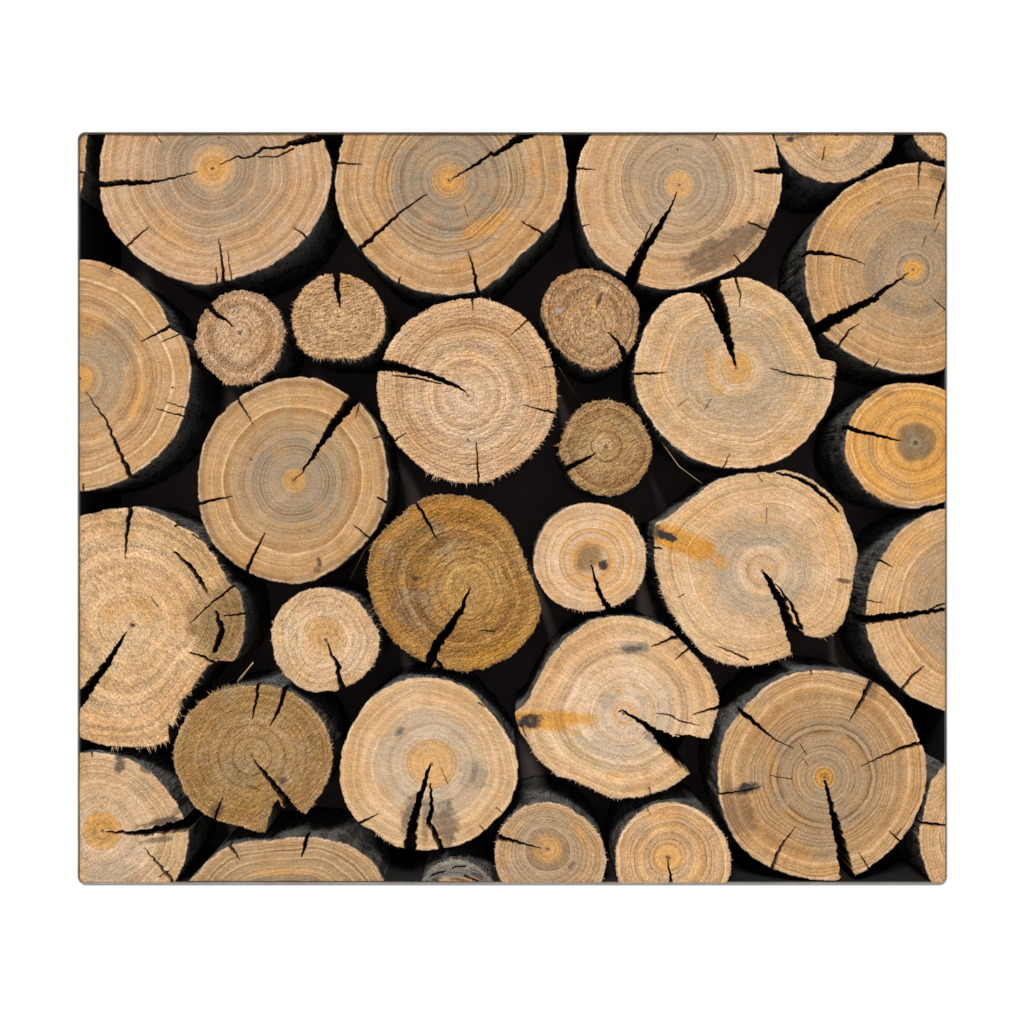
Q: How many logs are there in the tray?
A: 32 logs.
